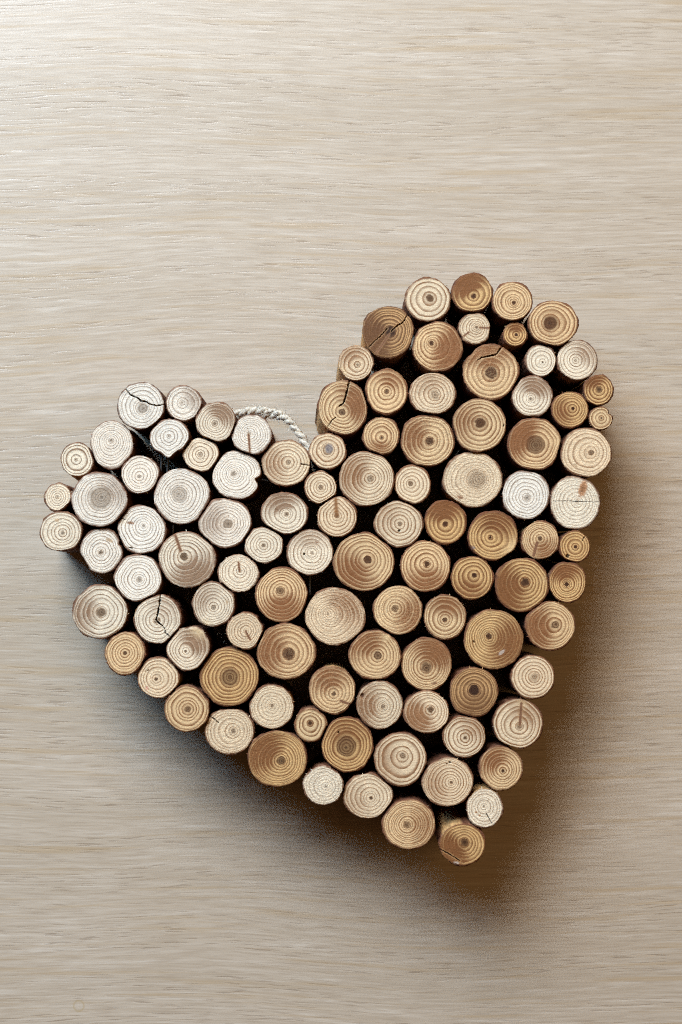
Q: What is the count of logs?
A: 104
